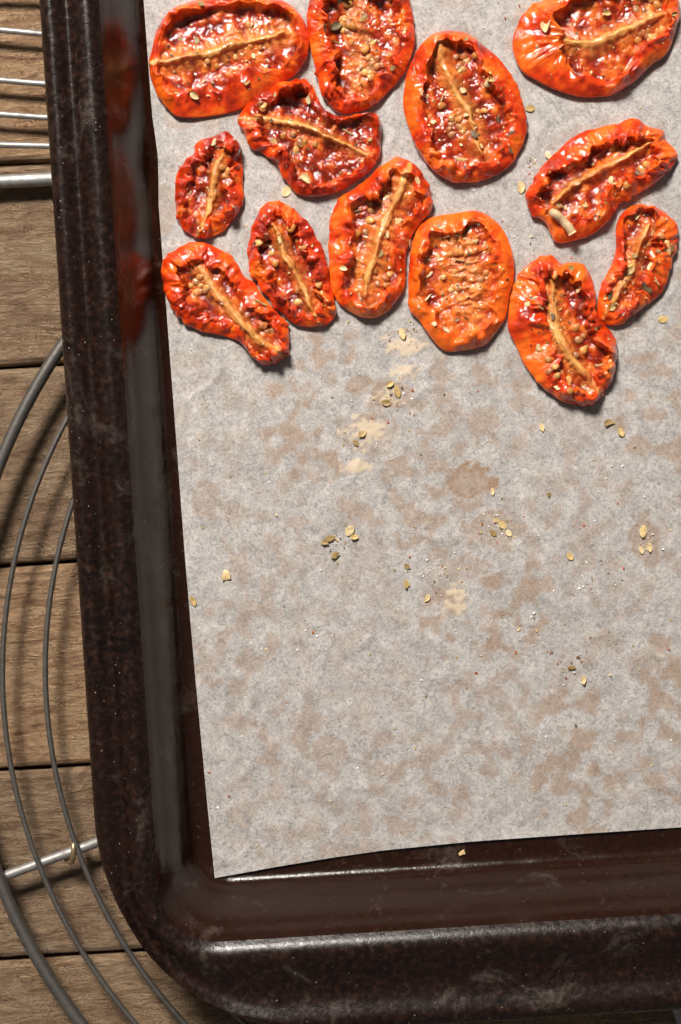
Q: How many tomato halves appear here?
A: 13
